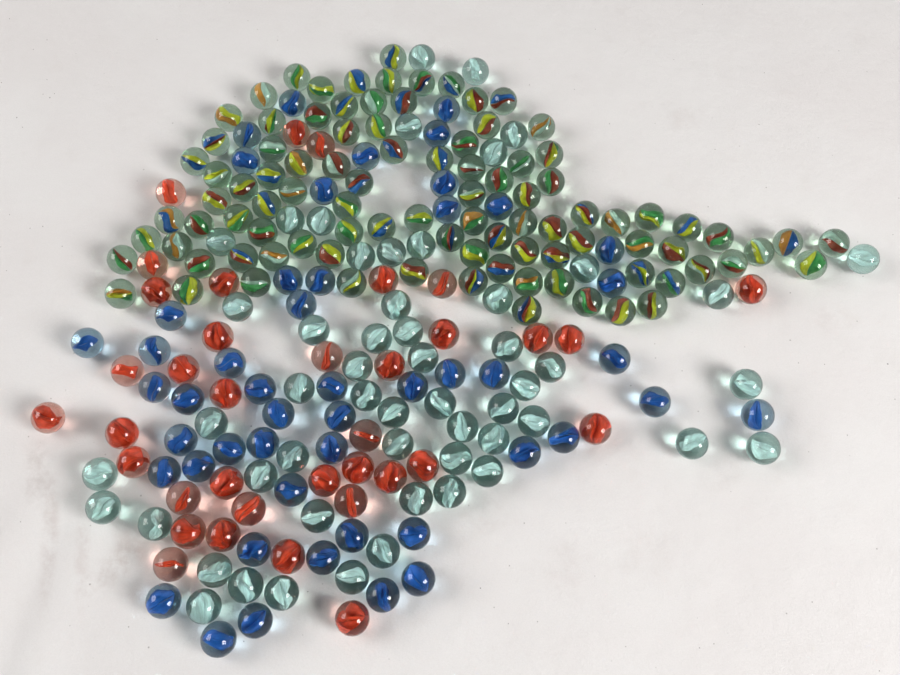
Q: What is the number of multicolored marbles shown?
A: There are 95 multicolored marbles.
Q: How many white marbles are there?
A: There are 54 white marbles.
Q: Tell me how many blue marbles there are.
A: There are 49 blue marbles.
